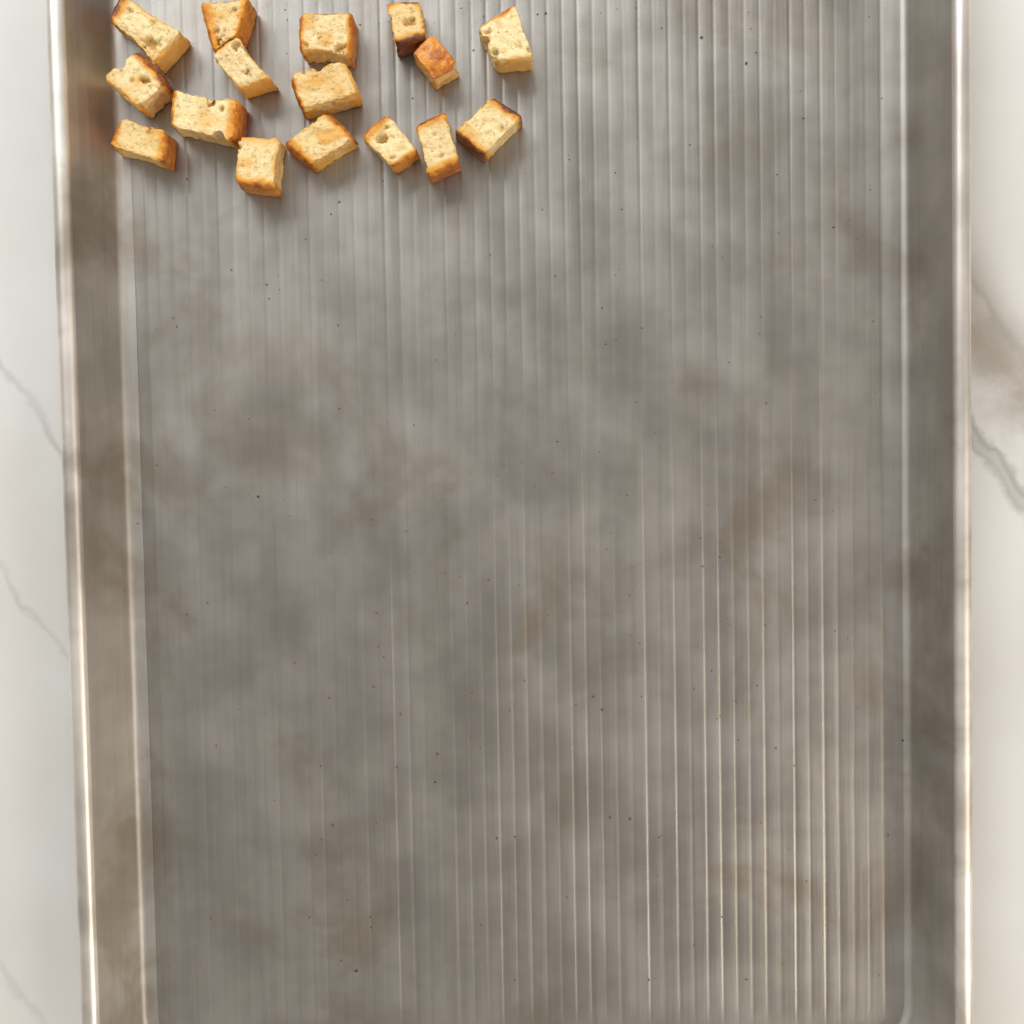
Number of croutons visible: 16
